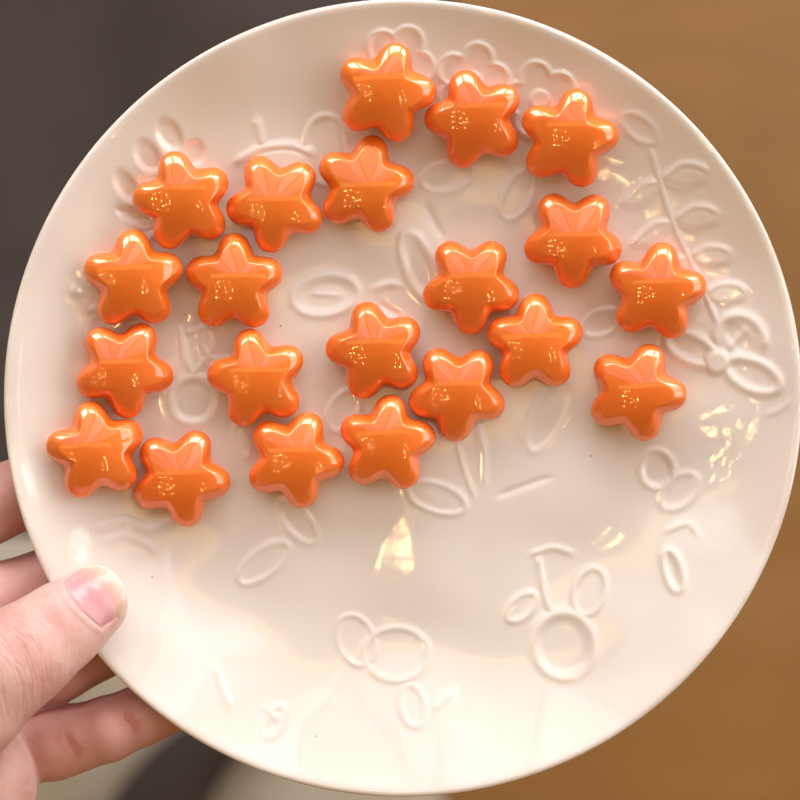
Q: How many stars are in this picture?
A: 21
